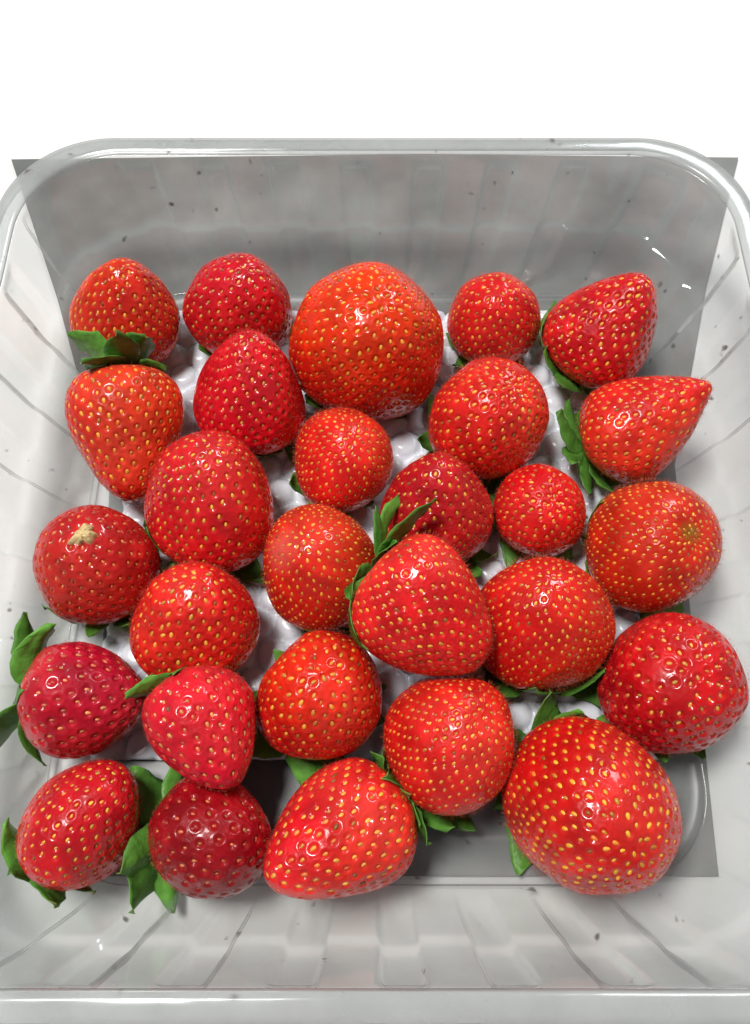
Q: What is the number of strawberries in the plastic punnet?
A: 28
